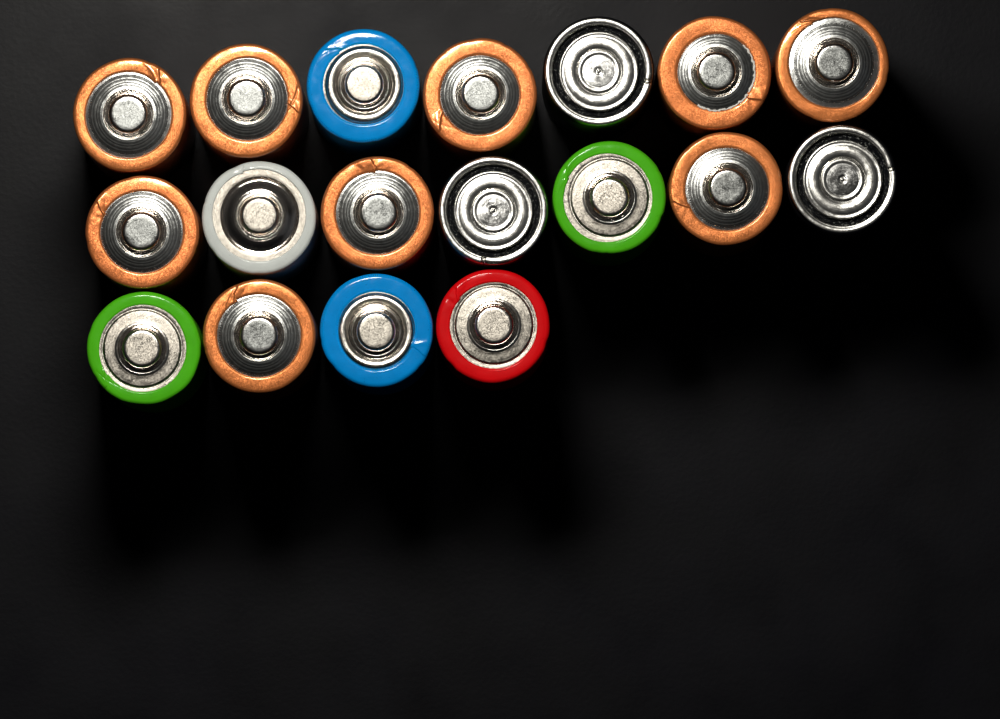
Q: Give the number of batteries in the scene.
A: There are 18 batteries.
